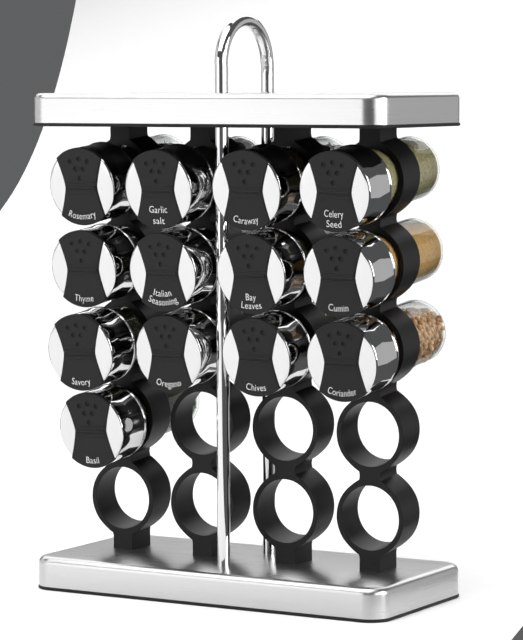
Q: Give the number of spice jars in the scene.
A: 13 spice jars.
